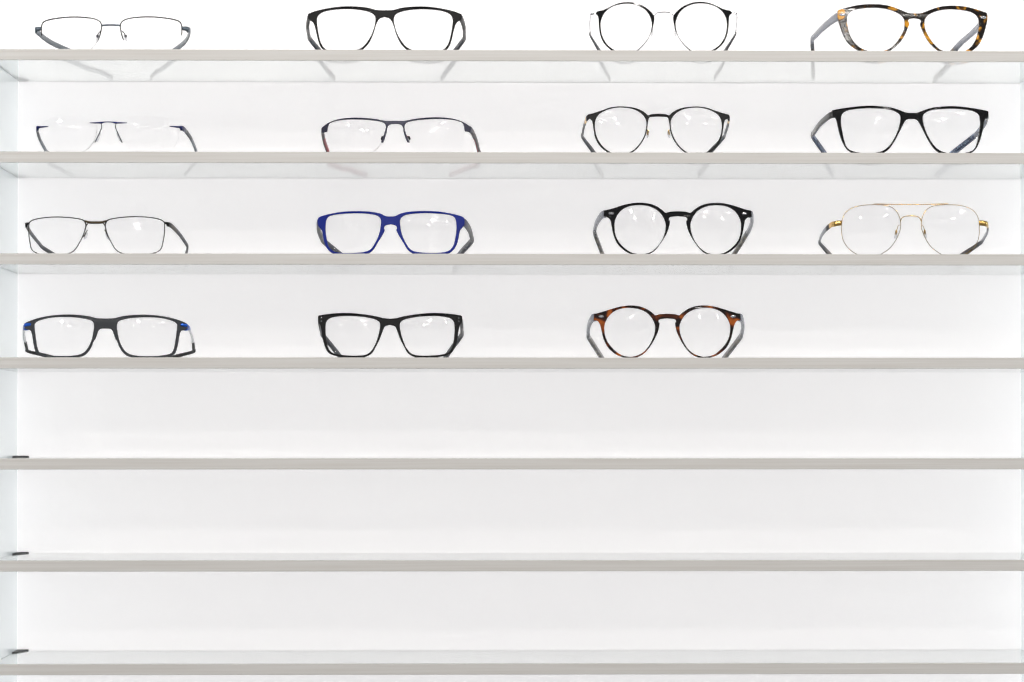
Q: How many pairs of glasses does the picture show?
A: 15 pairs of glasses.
